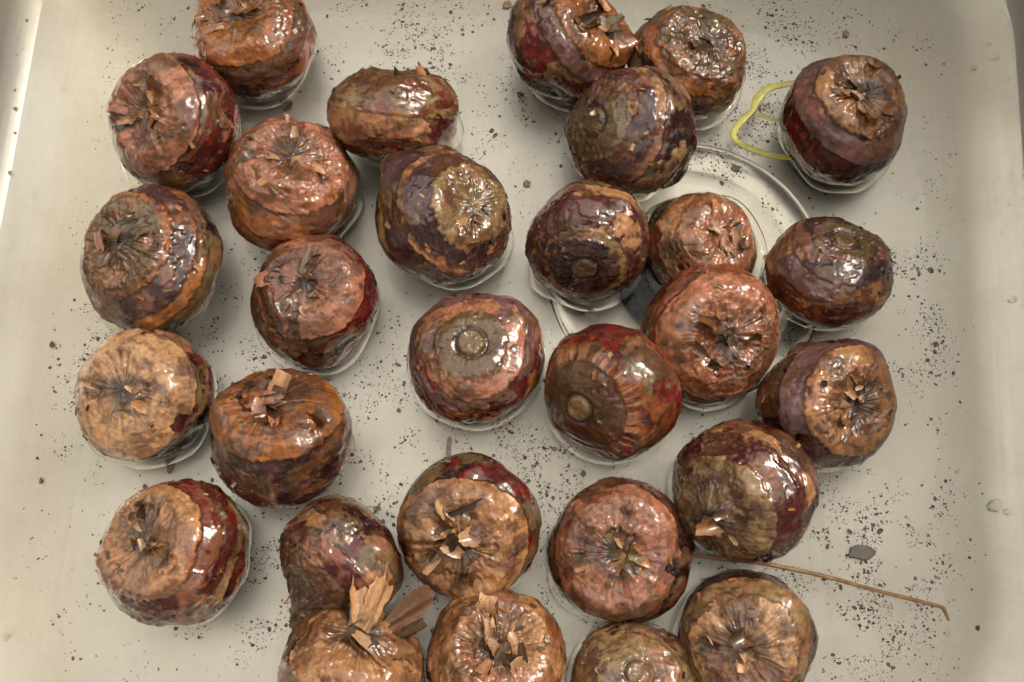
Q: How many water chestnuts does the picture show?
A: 29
